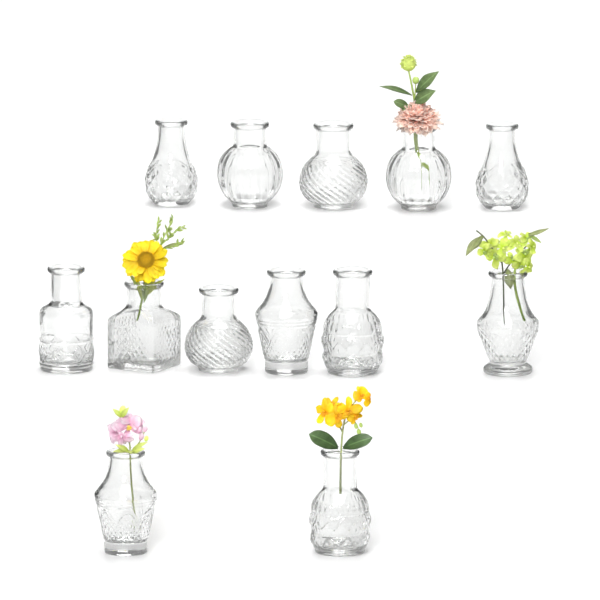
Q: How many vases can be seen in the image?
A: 13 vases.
